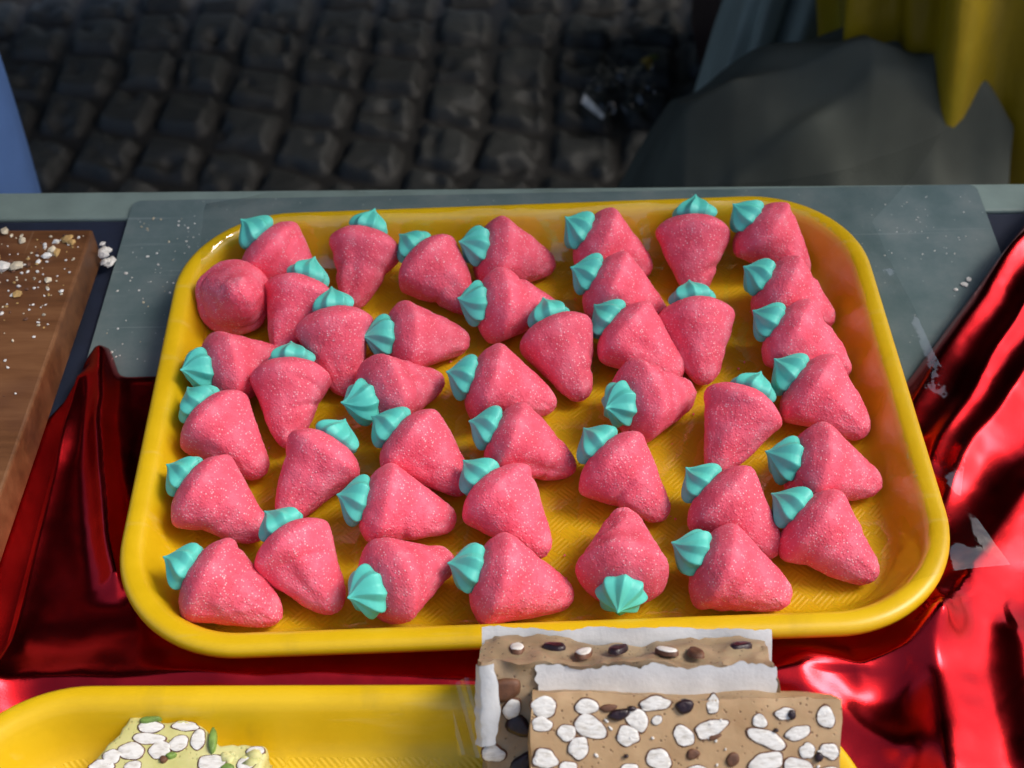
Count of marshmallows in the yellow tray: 42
